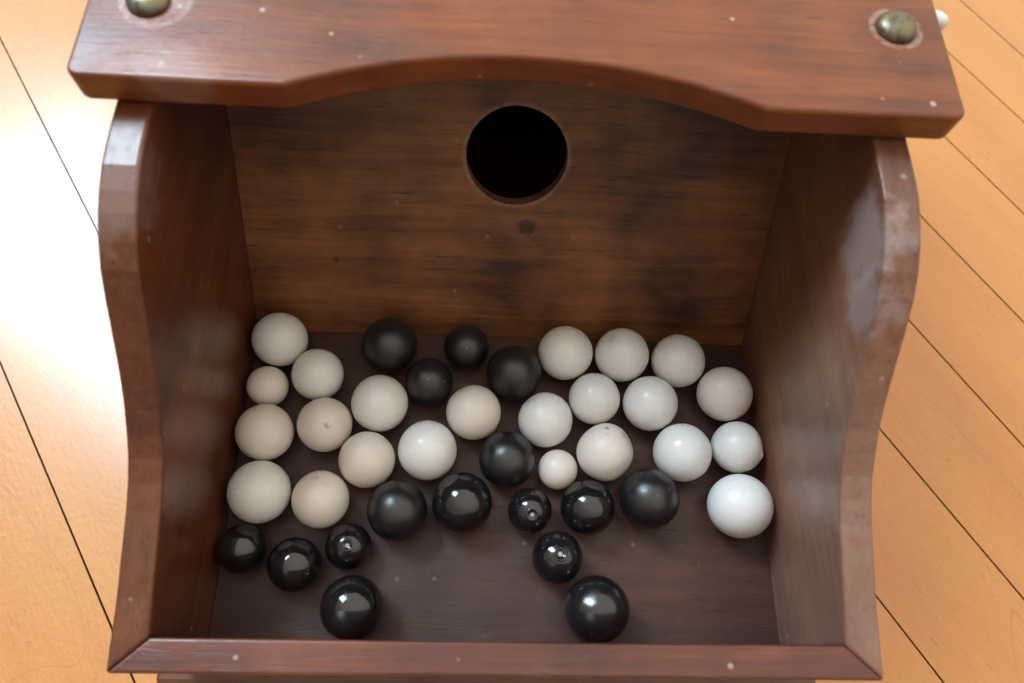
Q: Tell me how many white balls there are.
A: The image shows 23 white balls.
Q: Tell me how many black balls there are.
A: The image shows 16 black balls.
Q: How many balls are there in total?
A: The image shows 39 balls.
